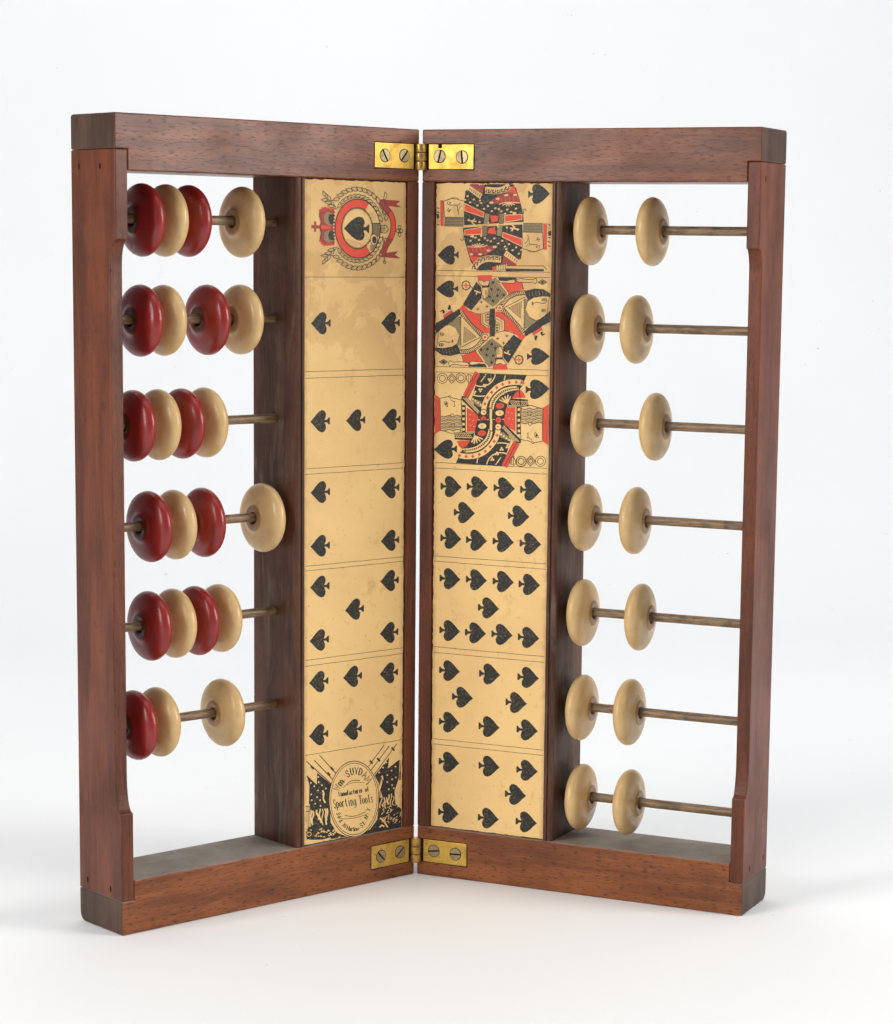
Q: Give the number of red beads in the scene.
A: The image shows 11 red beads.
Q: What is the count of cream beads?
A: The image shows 26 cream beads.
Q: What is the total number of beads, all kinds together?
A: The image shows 37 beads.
